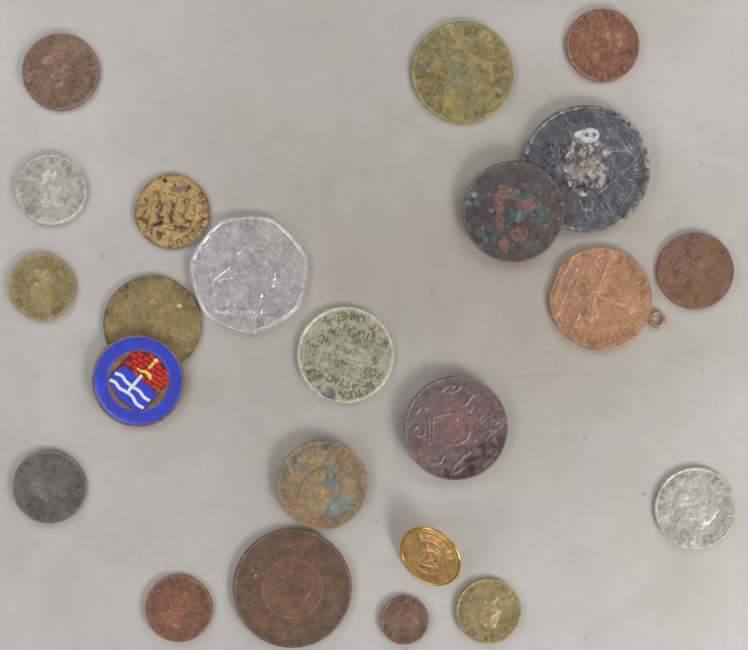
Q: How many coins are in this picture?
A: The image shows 20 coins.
